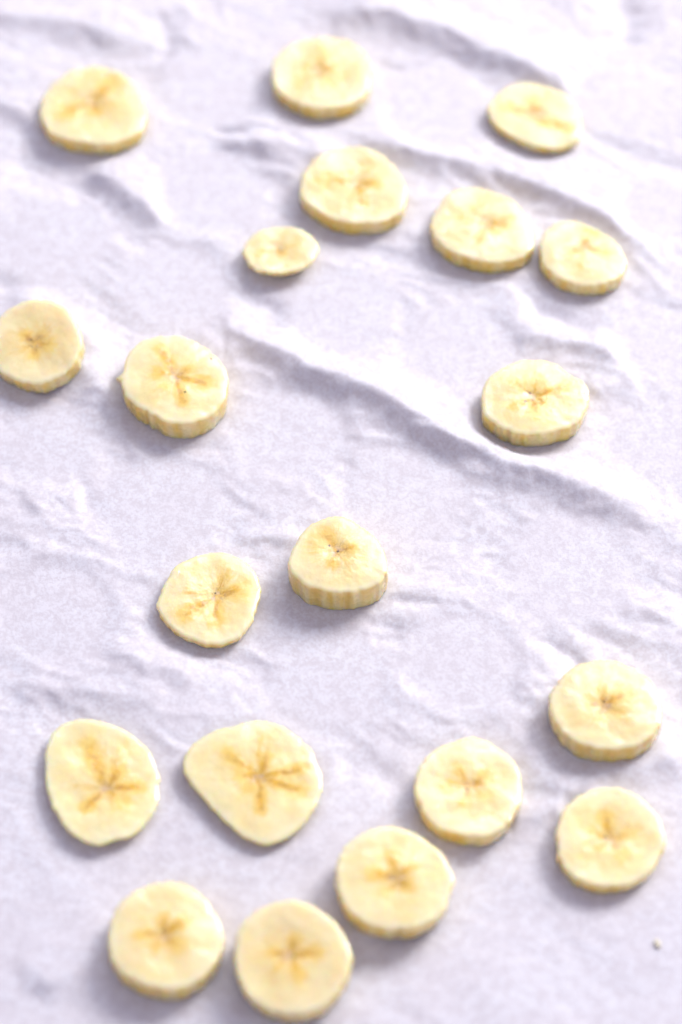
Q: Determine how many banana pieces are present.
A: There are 20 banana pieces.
